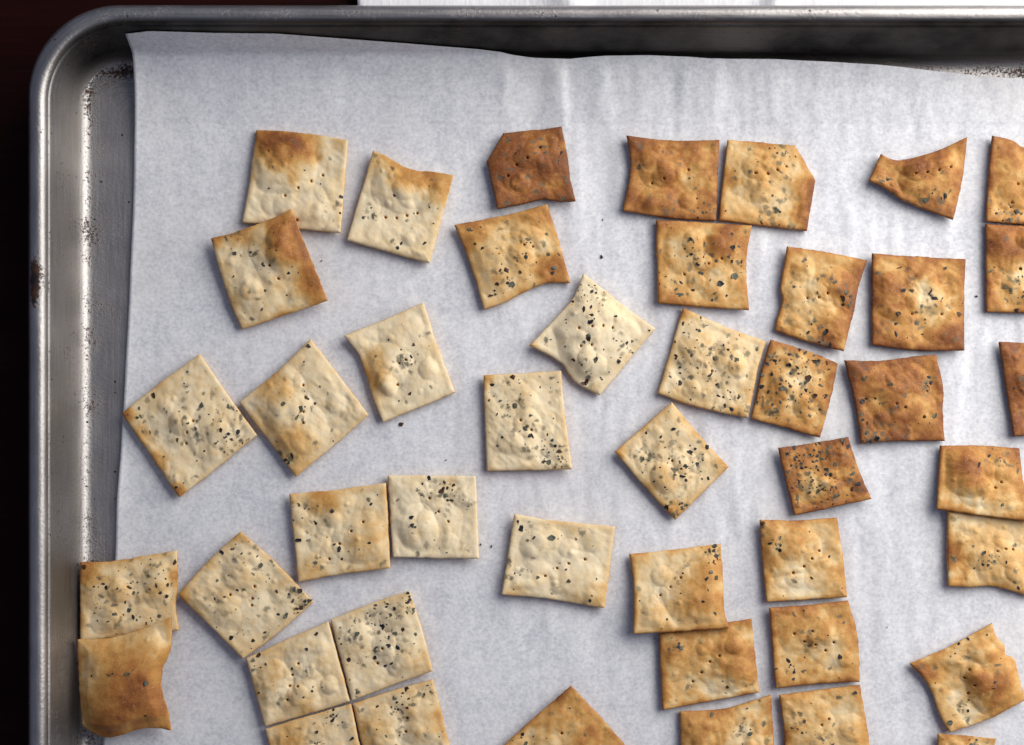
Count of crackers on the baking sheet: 45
